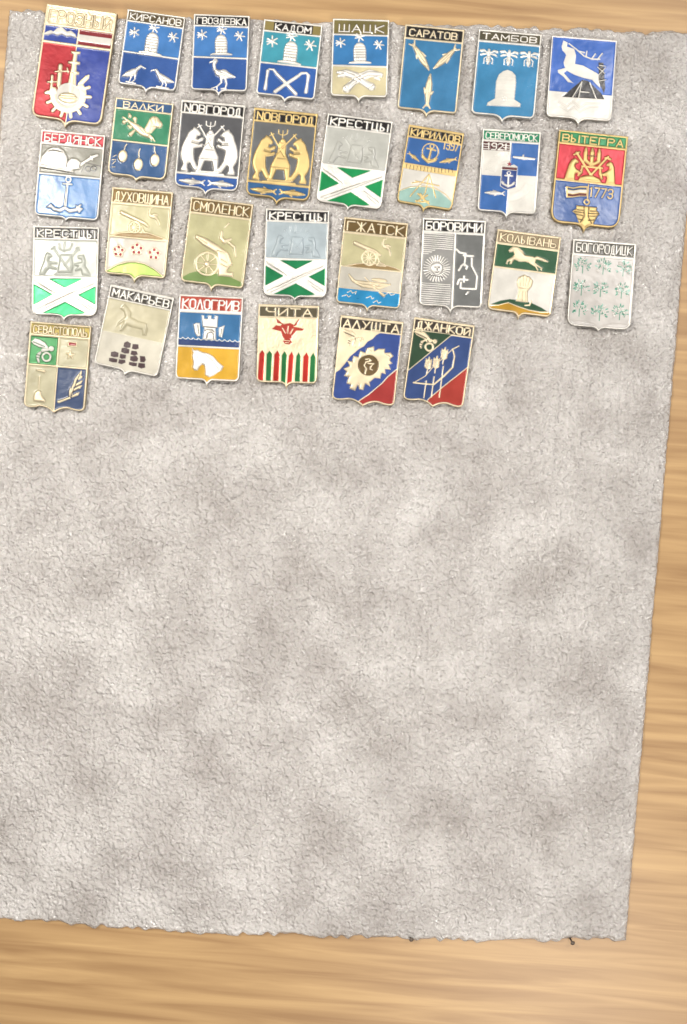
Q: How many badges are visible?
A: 30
